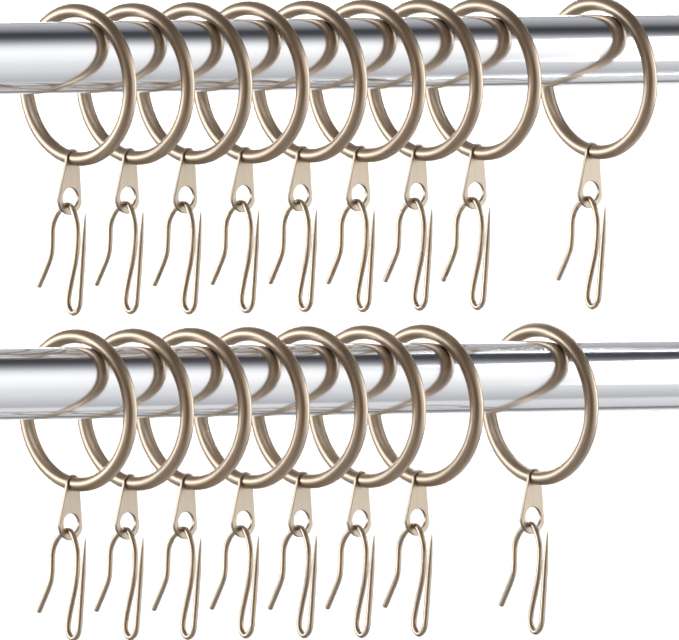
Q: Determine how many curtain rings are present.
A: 17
